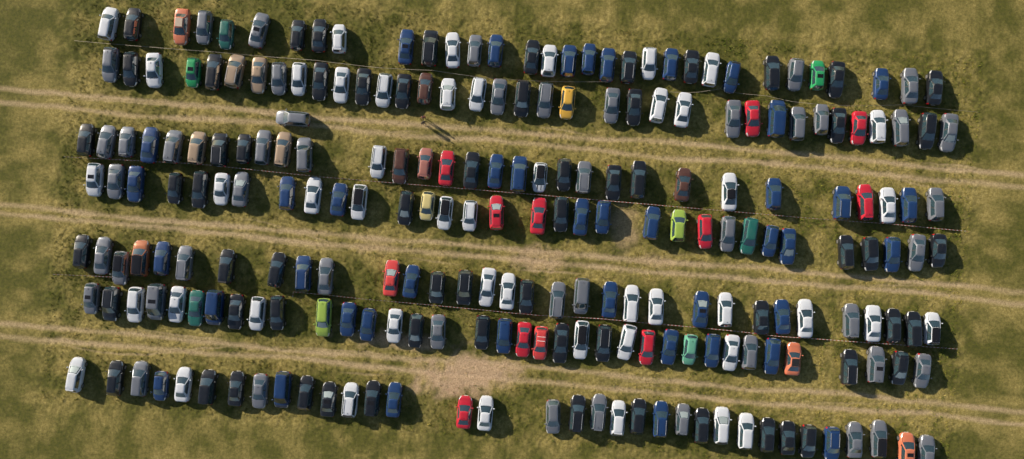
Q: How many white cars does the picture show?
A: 47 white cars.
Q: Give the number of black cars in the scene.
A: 63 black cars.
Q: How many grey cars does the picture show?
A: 48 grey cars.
